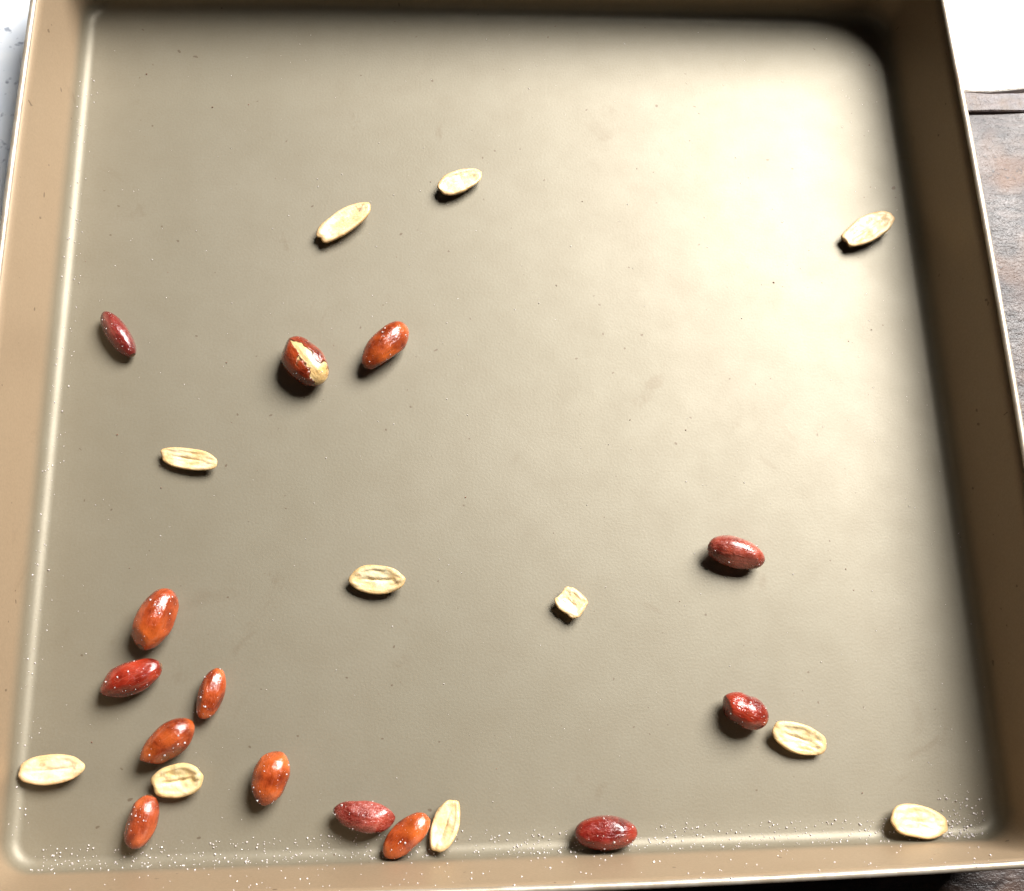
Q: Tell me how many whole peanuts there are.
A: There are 14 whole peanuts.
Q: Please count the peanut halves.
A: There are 11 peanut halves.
